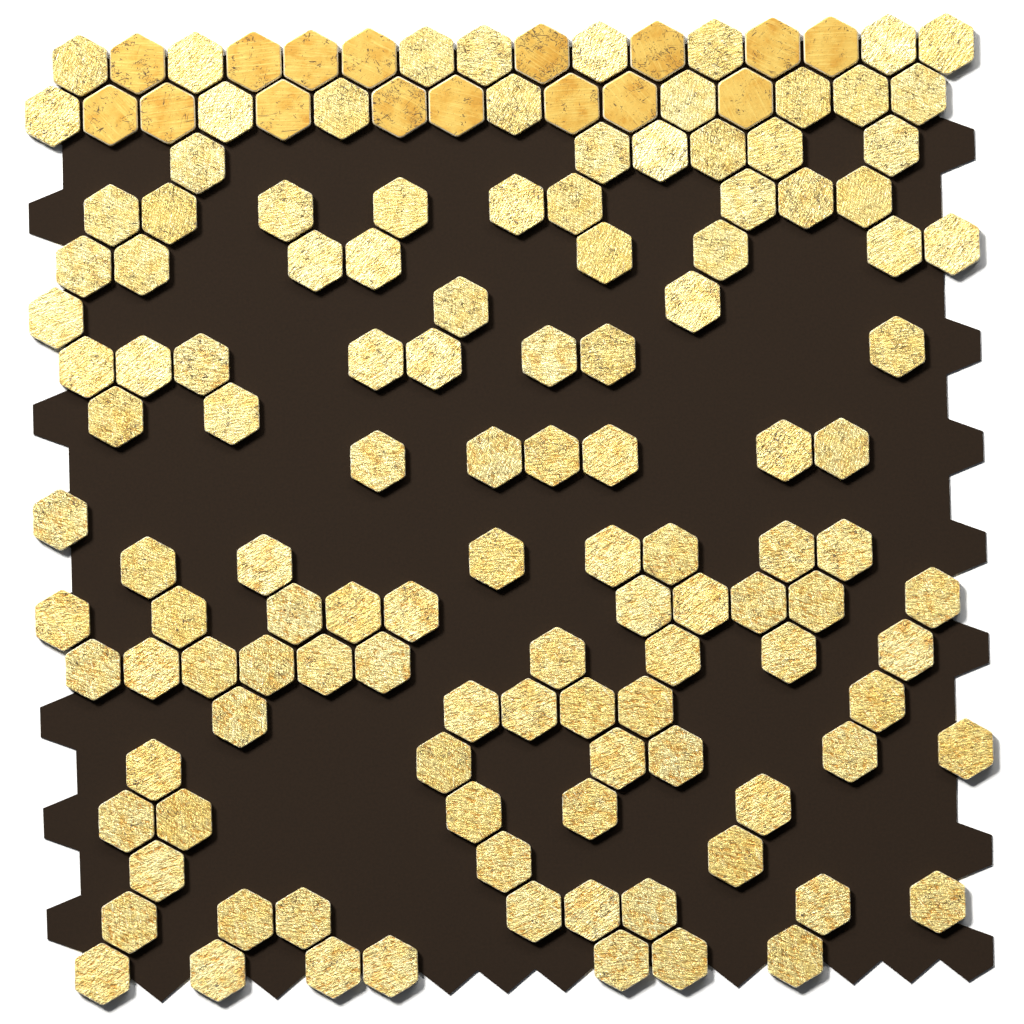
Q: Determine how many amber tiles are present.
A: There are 16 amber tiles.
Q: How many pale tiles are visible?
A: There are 121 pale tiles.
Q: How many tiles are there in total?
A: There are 137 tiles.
